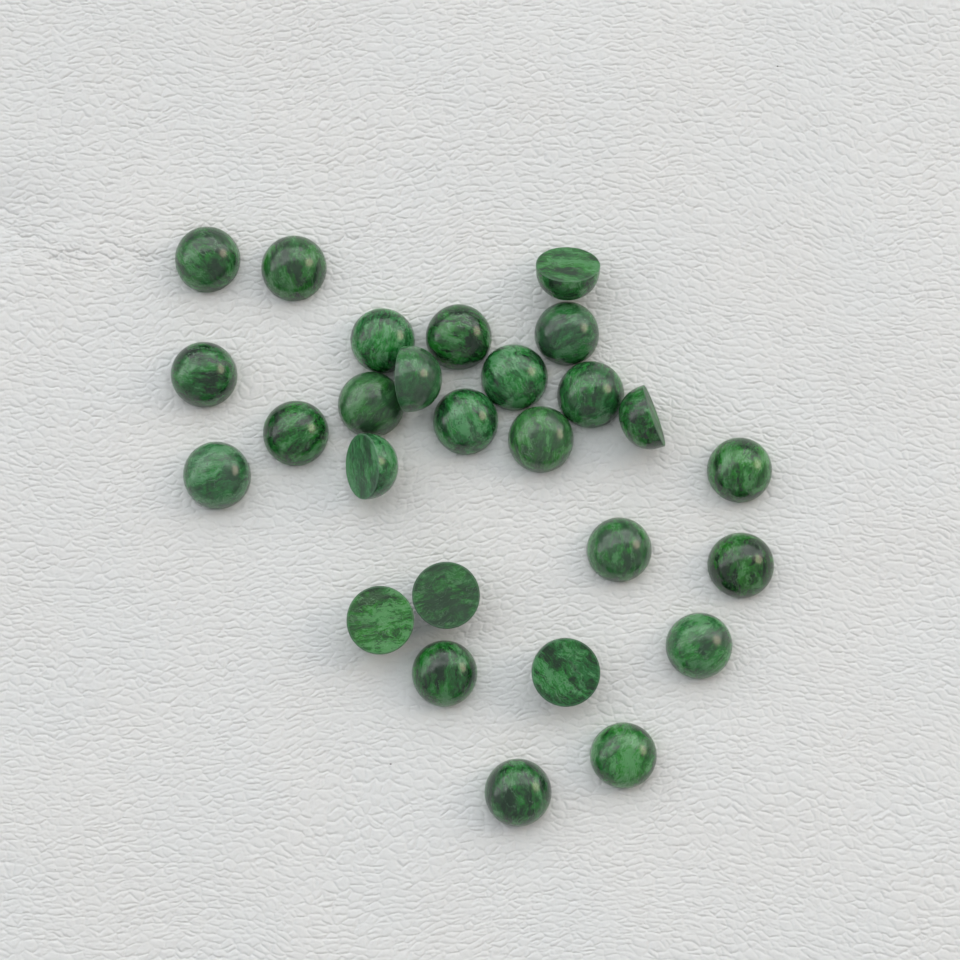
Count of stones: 27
